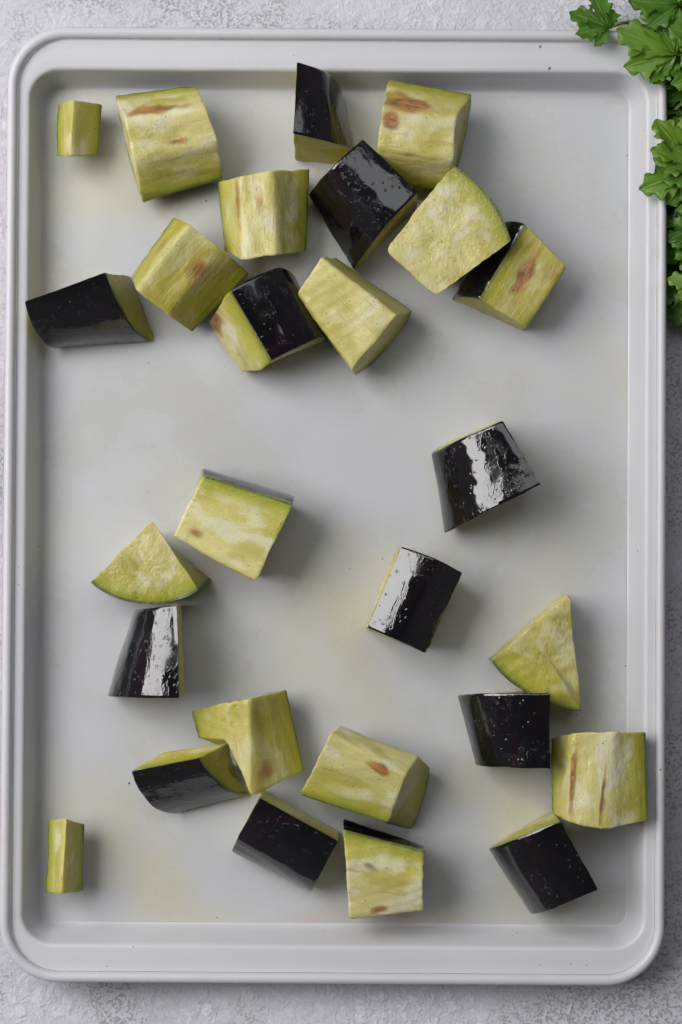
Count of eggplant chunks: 27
